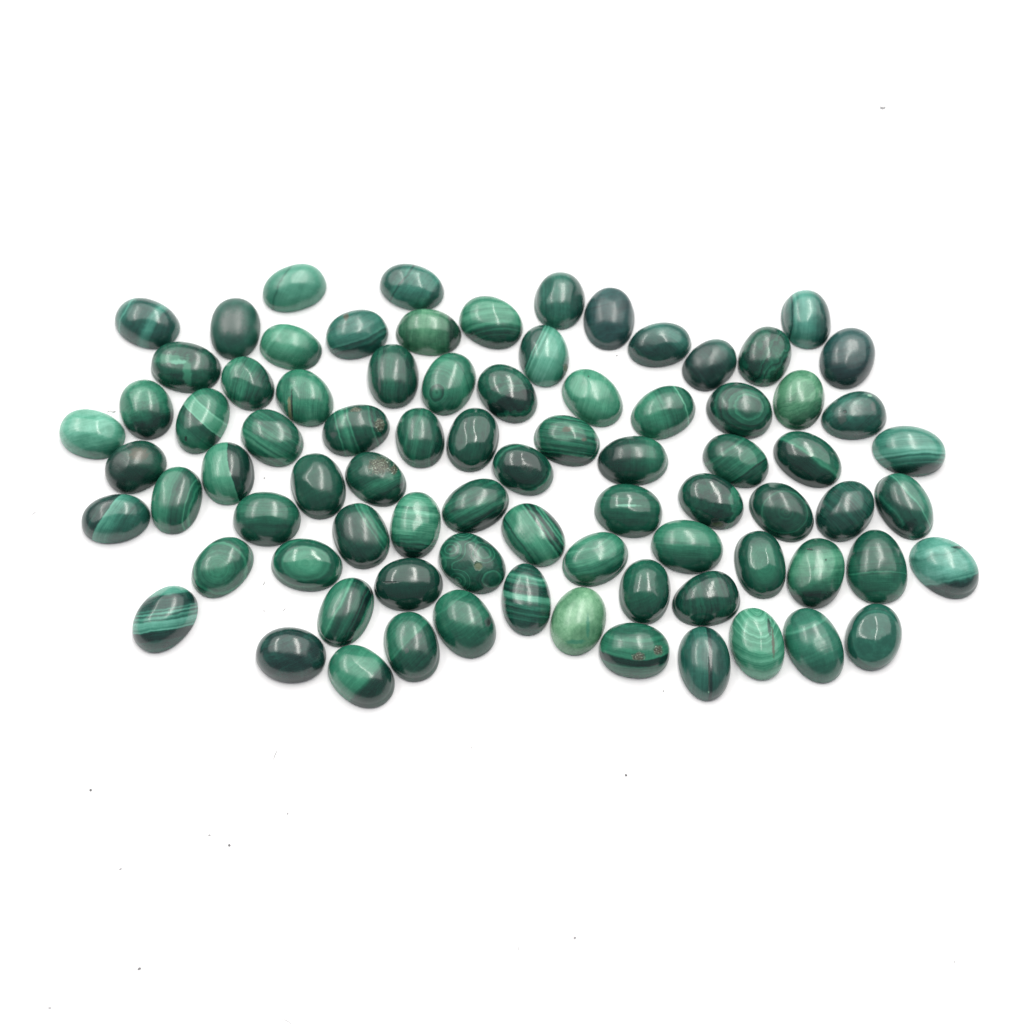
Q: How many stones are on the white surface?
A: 81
